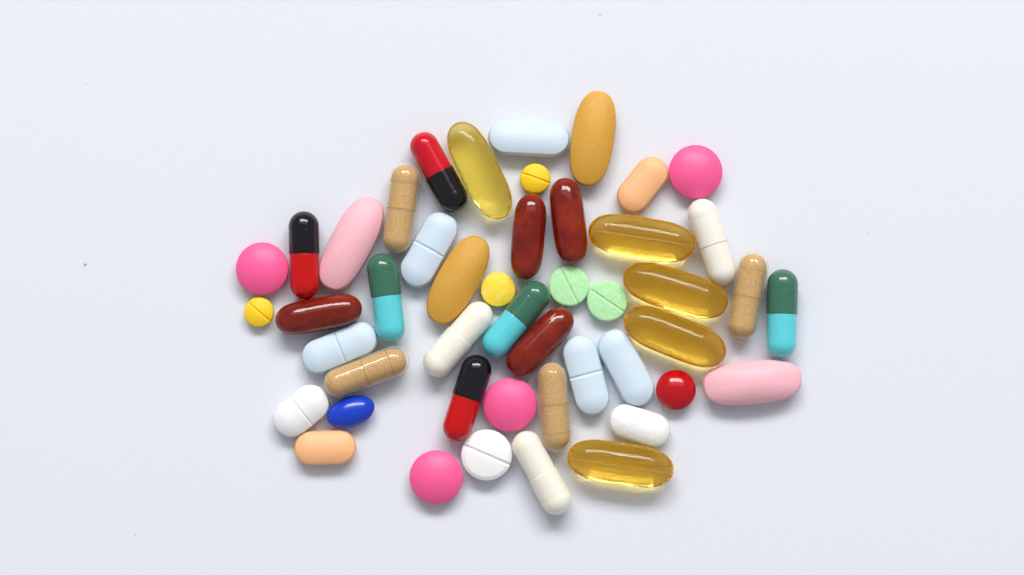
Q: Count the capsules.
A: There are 22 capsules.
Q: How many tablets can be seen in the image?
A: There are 25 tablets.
